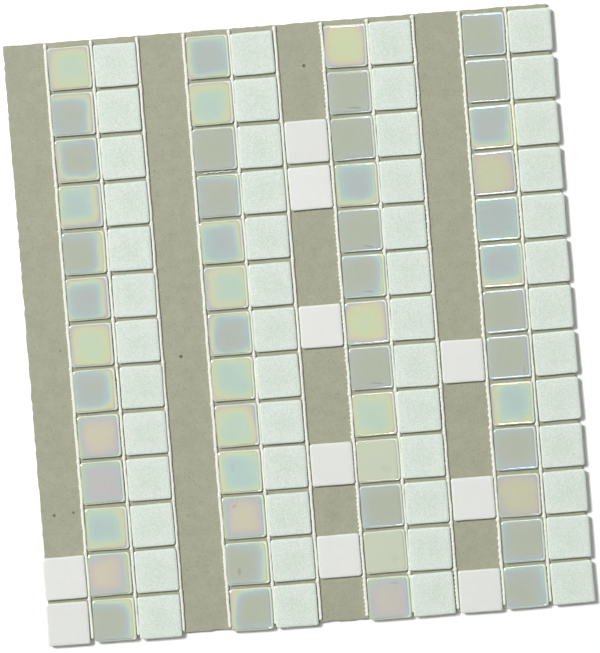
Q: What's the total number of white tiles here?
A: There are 10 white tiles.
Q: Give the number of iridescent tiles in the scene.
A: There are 52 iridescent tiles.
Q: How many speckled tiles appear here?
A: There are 52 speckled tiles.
